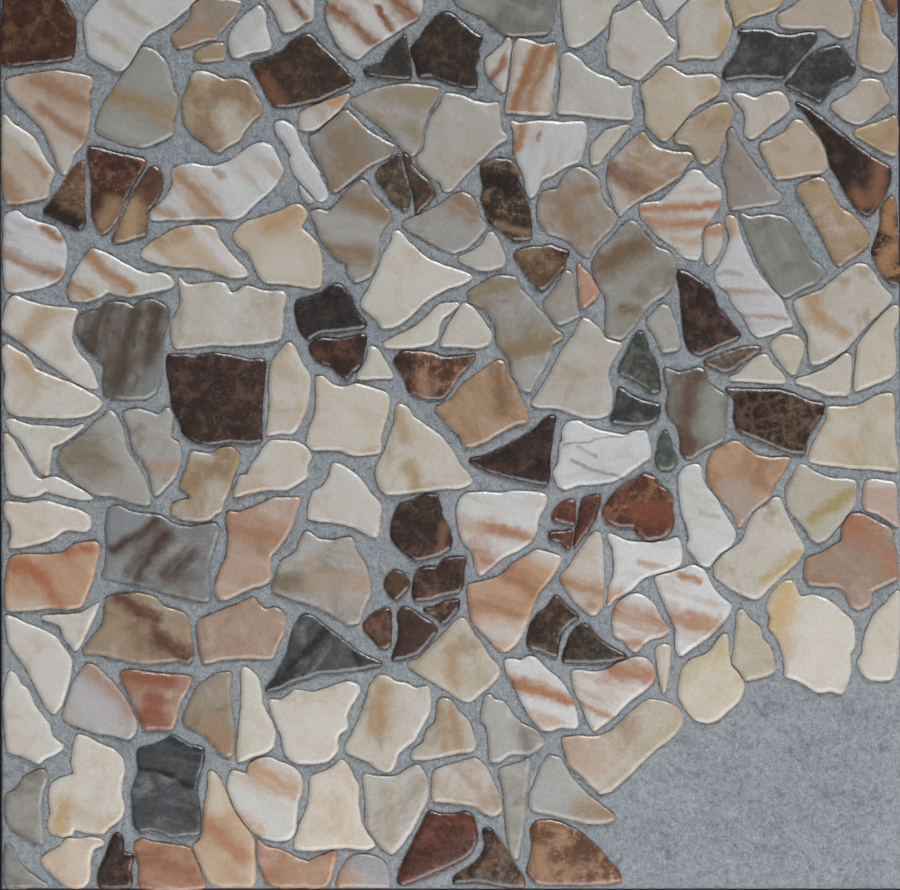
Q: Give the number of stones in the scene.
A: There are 182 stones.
